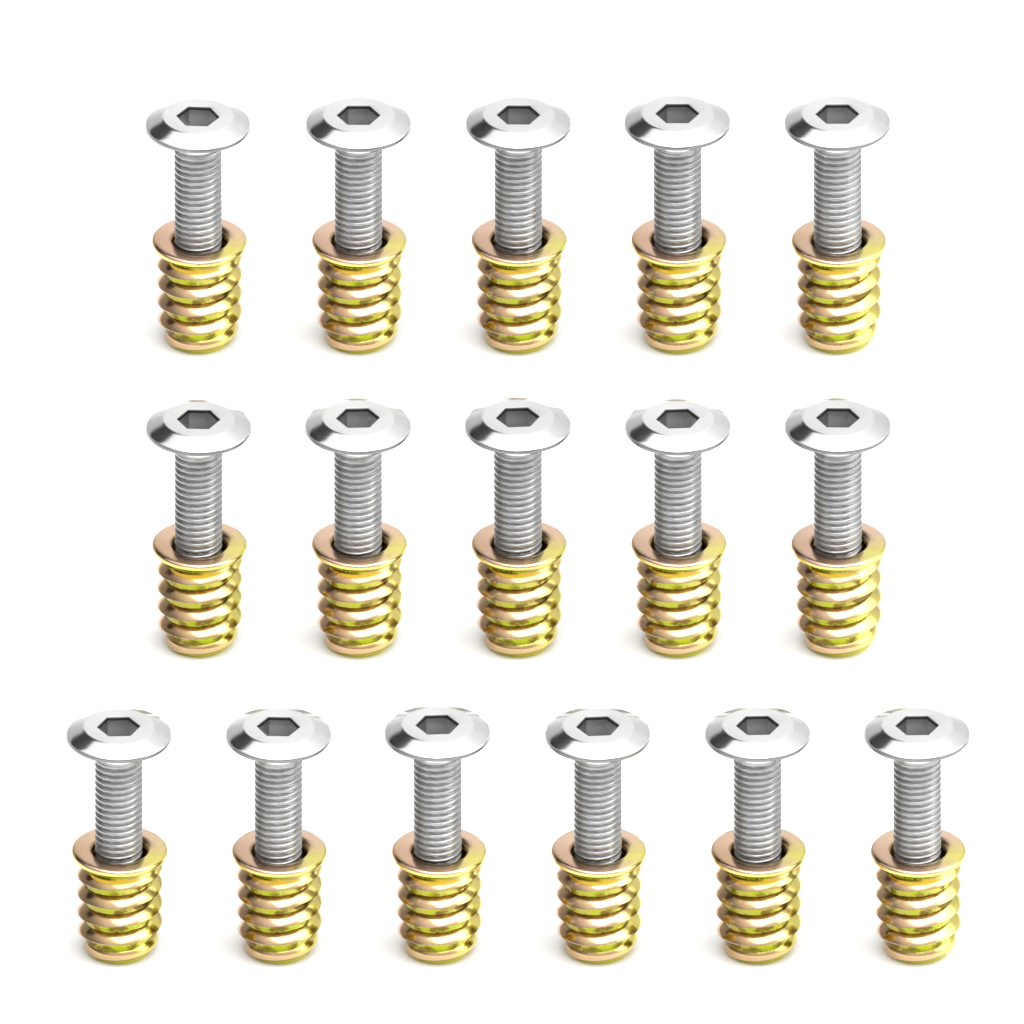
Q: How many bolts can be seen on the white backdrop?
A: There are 16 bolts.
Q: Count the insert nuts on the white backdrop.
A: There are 16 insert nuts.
